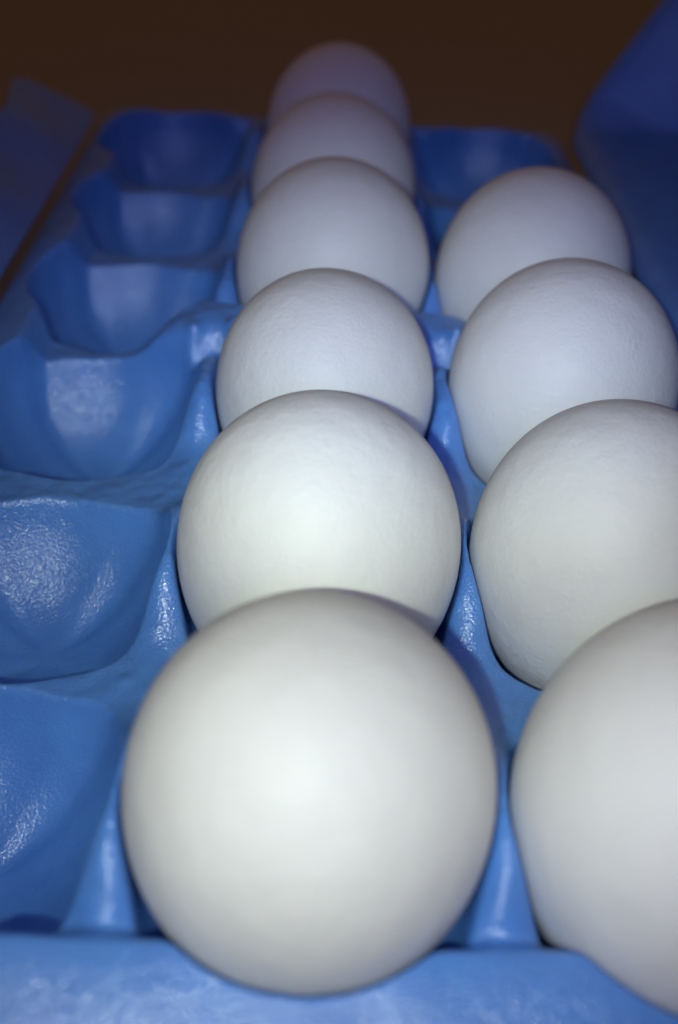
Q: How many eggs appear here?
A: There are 10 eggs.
